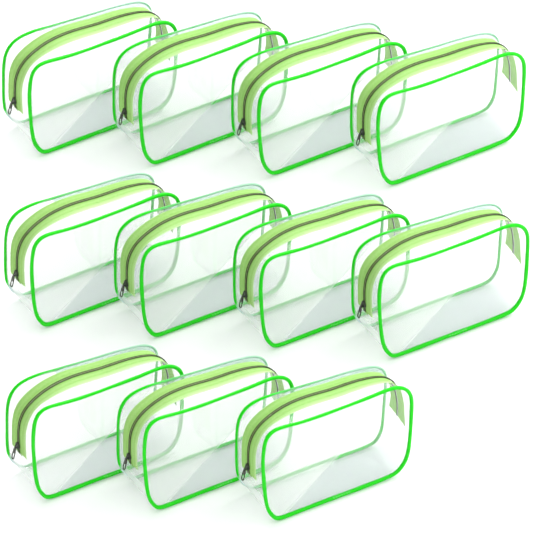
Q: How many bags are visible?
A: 11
